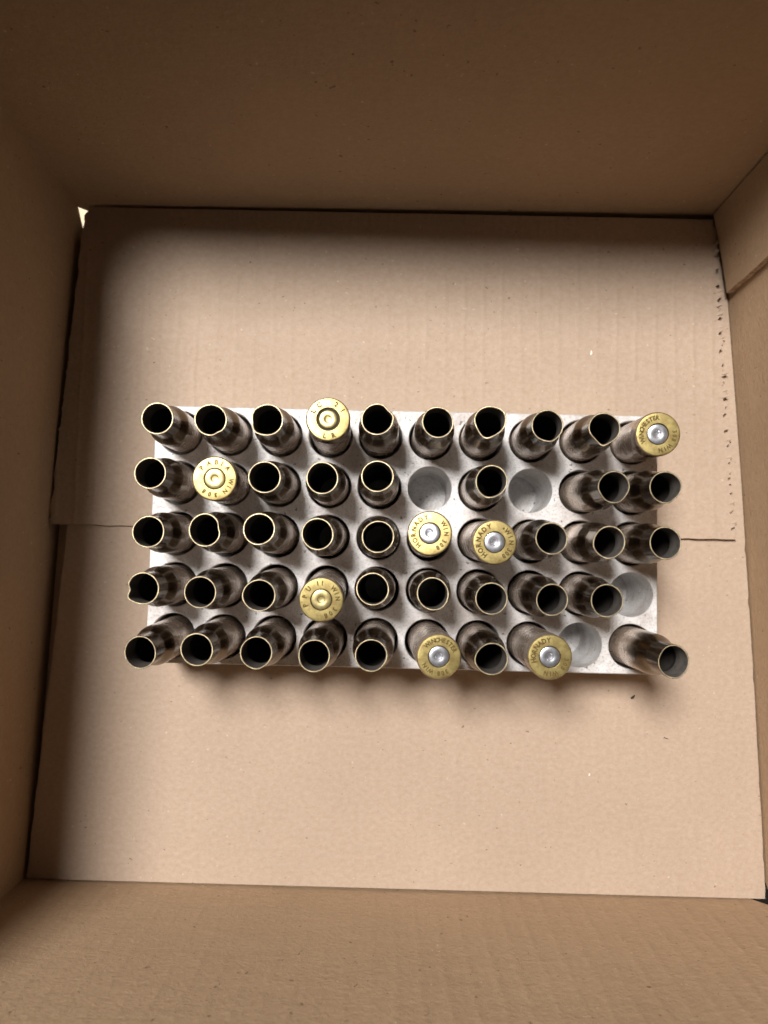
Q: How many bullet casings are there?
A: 46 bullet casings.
